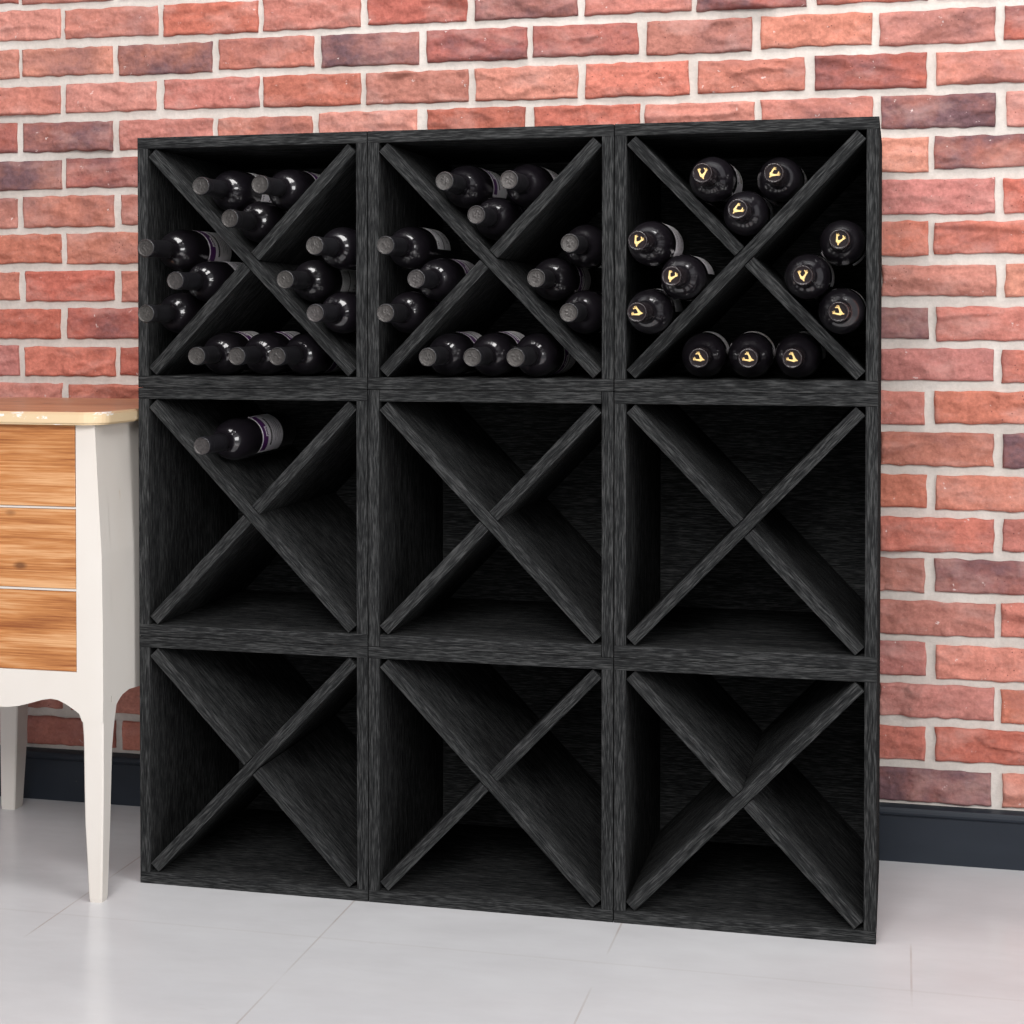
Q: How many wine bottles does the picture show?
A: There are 37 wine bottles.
